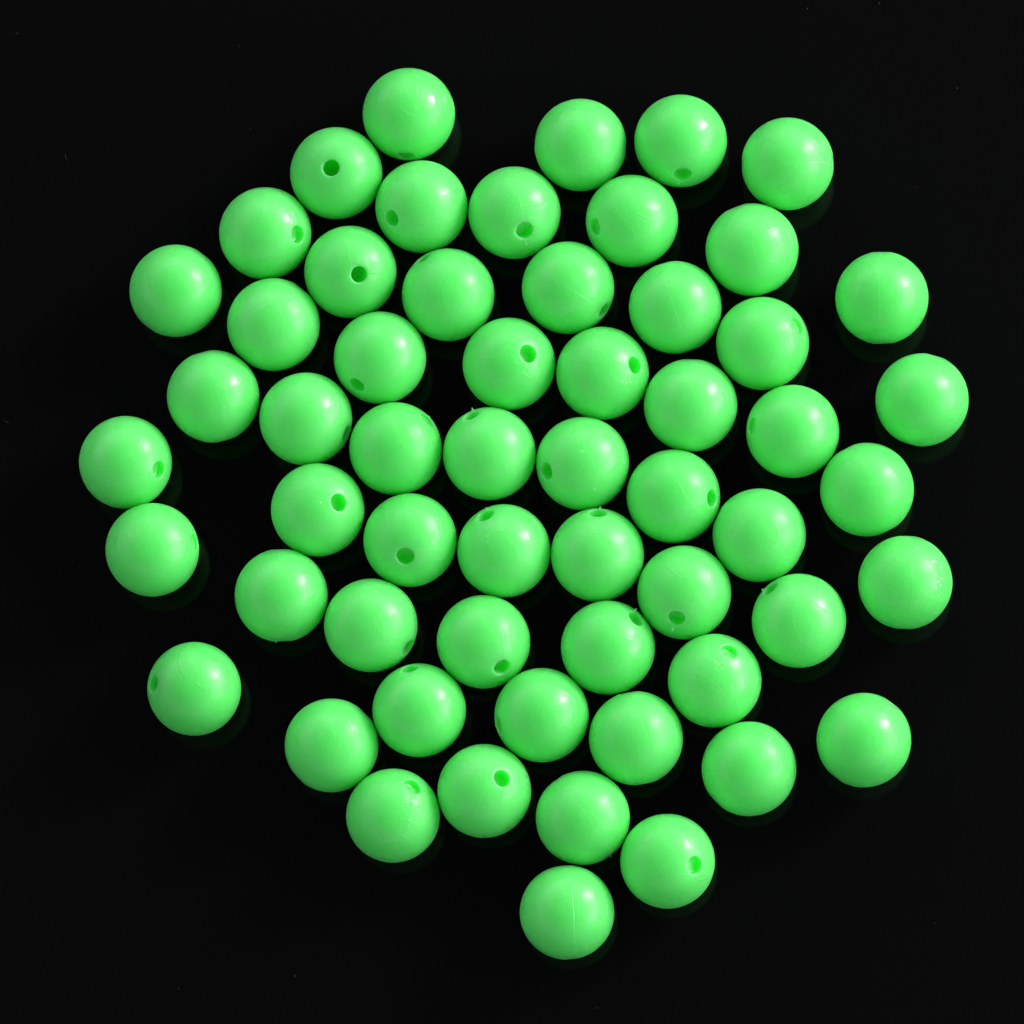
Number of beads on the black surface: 58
